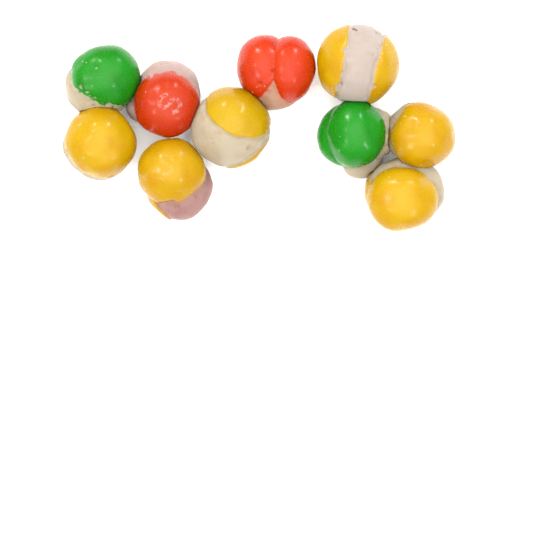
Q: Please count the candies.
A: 10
